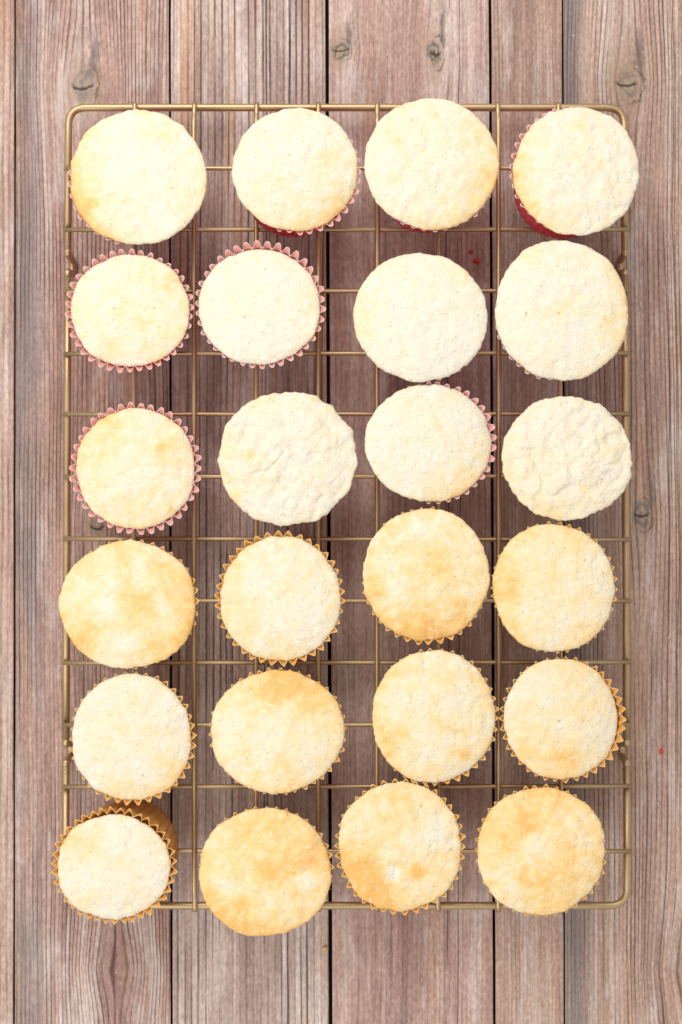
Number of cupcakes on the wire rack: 24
